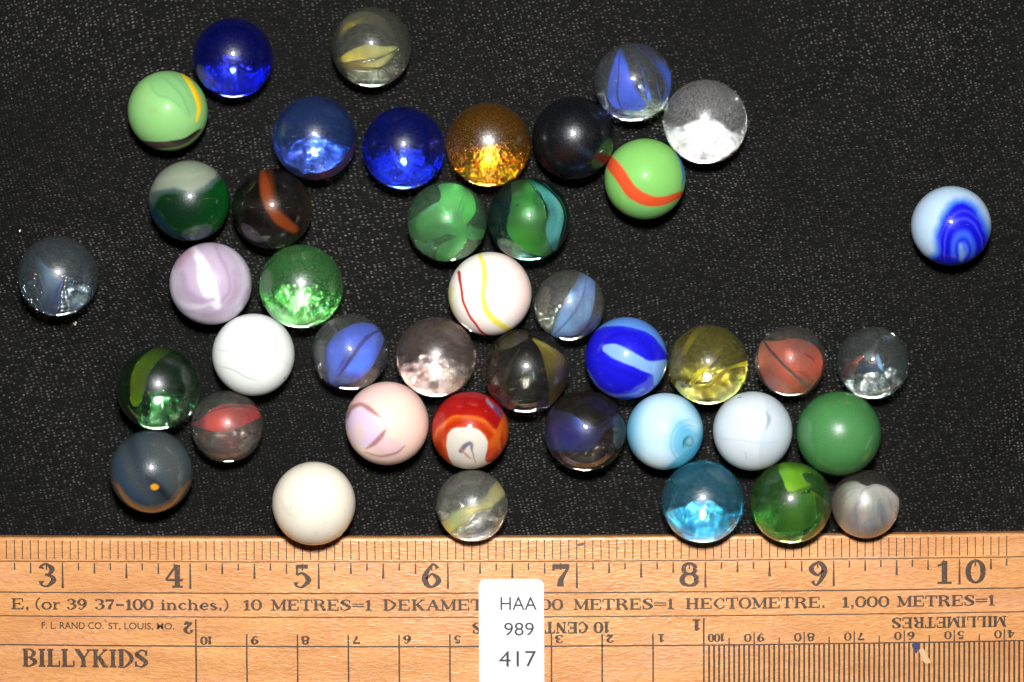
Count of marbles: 42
